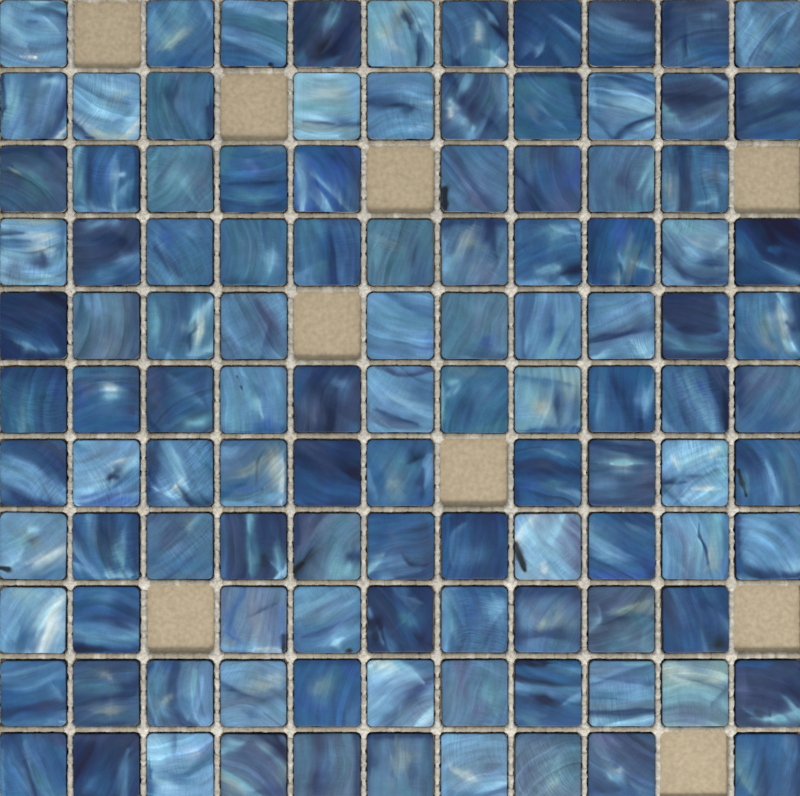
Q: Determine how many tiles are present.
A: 112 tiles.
